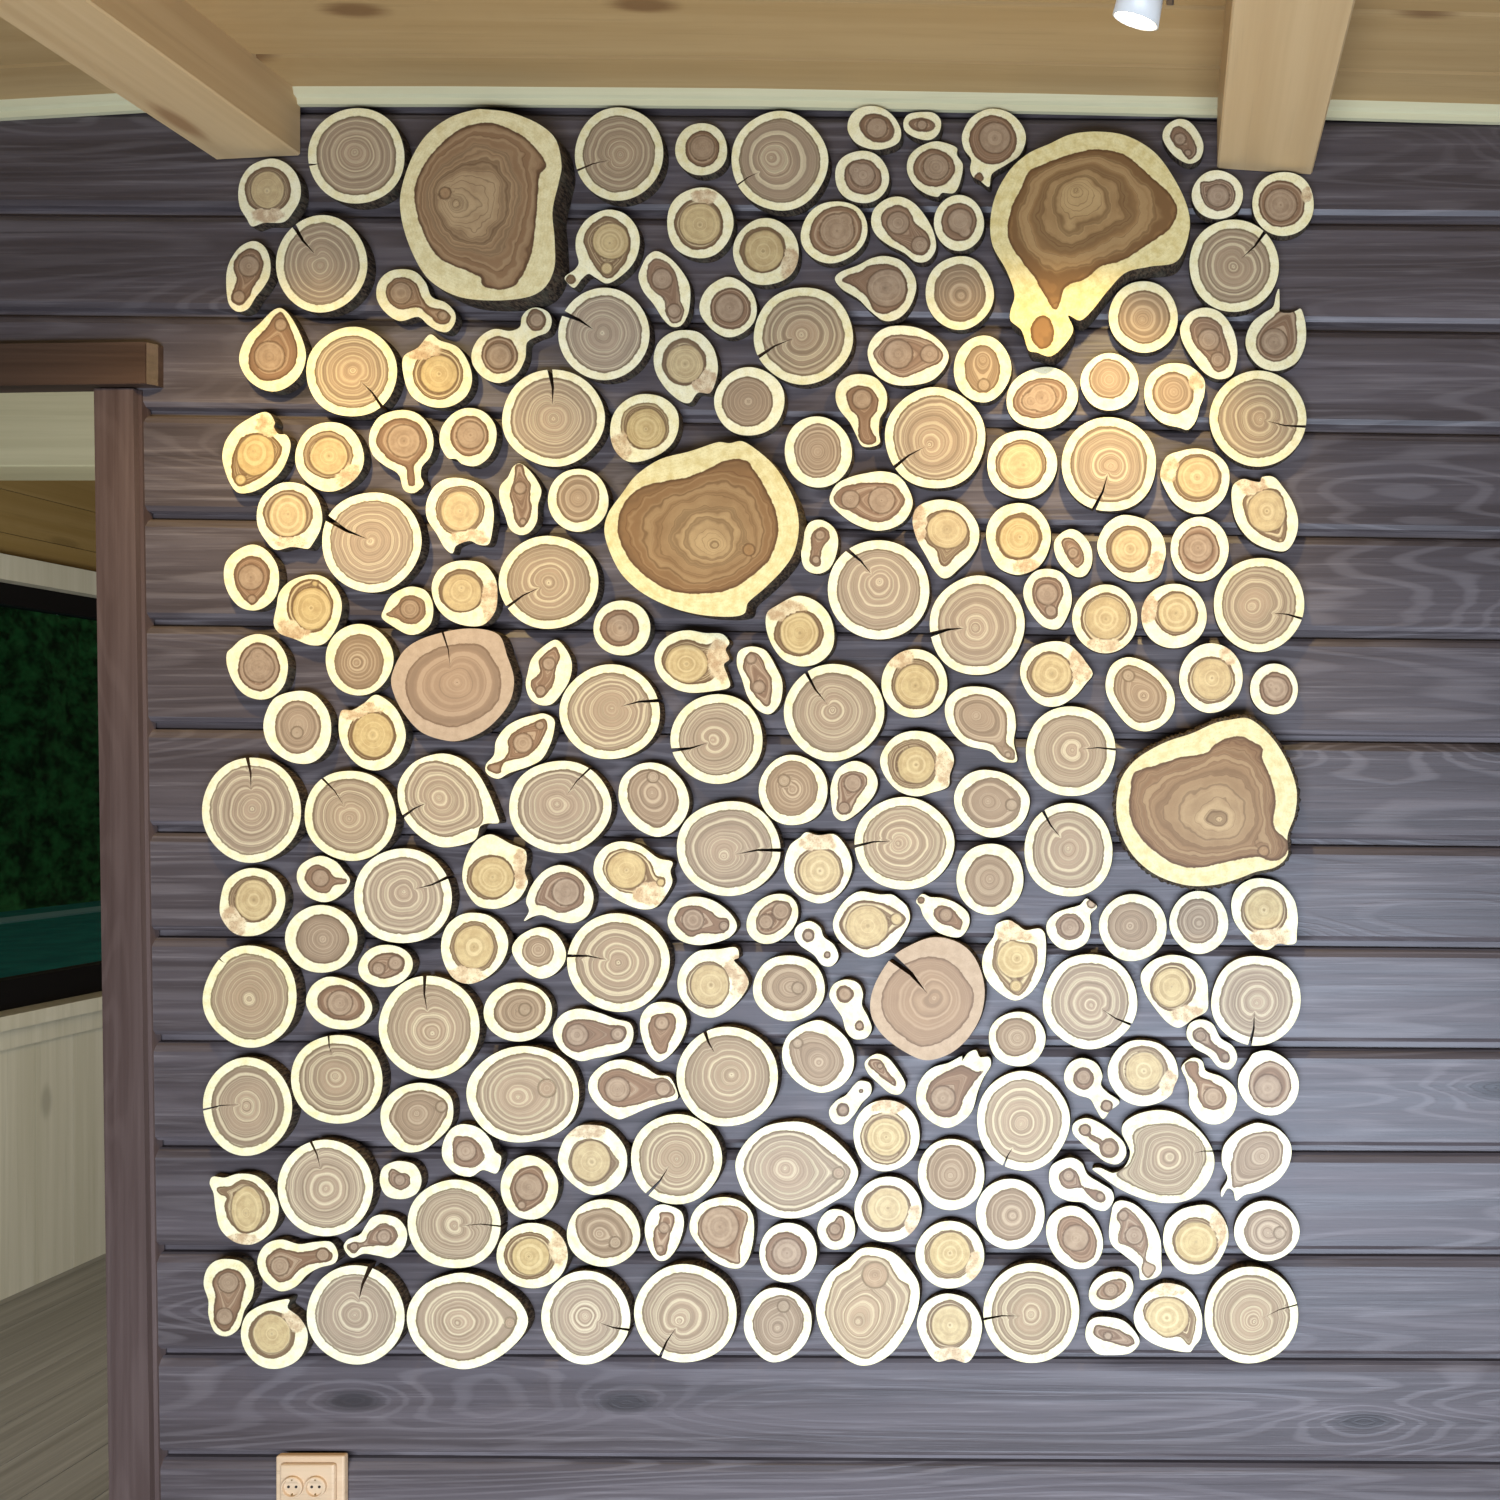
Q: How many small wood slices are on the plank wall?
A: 157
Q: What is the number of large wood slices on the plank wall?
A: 53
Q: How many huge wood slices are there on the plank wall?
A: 4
